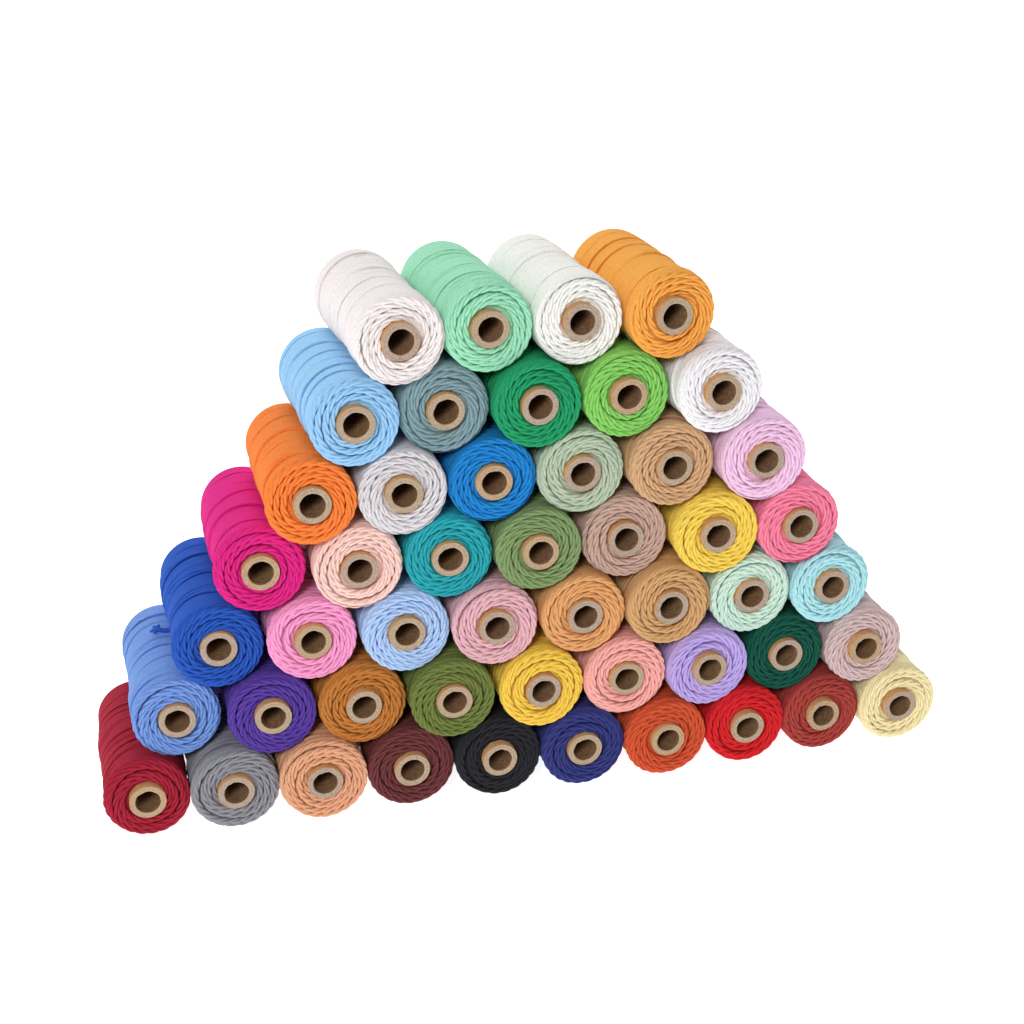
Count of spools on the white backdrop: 49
